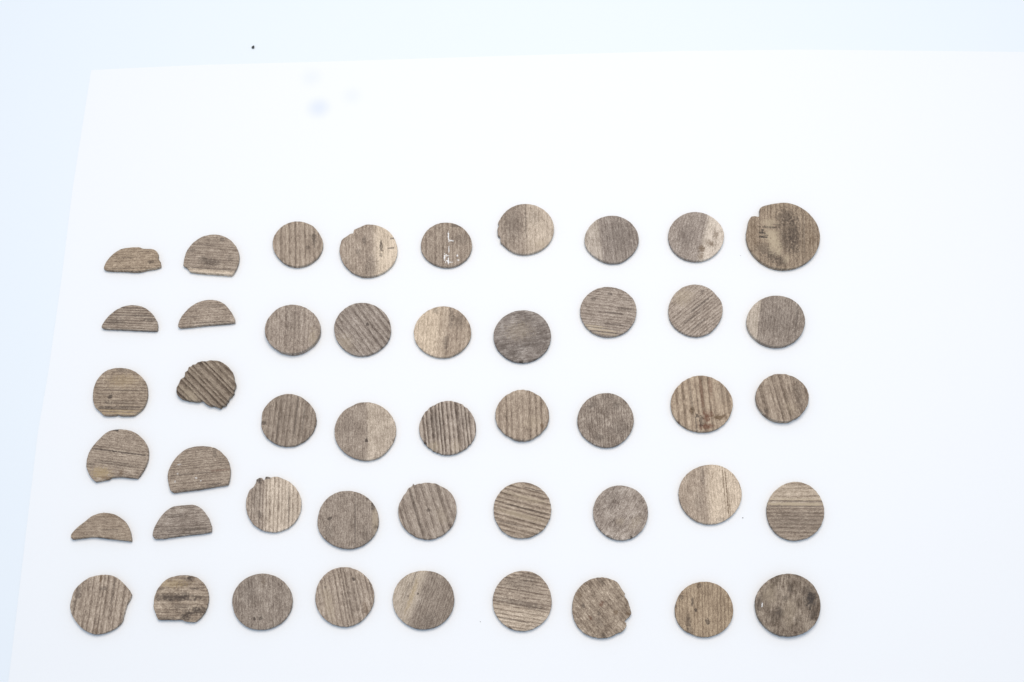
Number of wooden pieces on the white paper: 47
